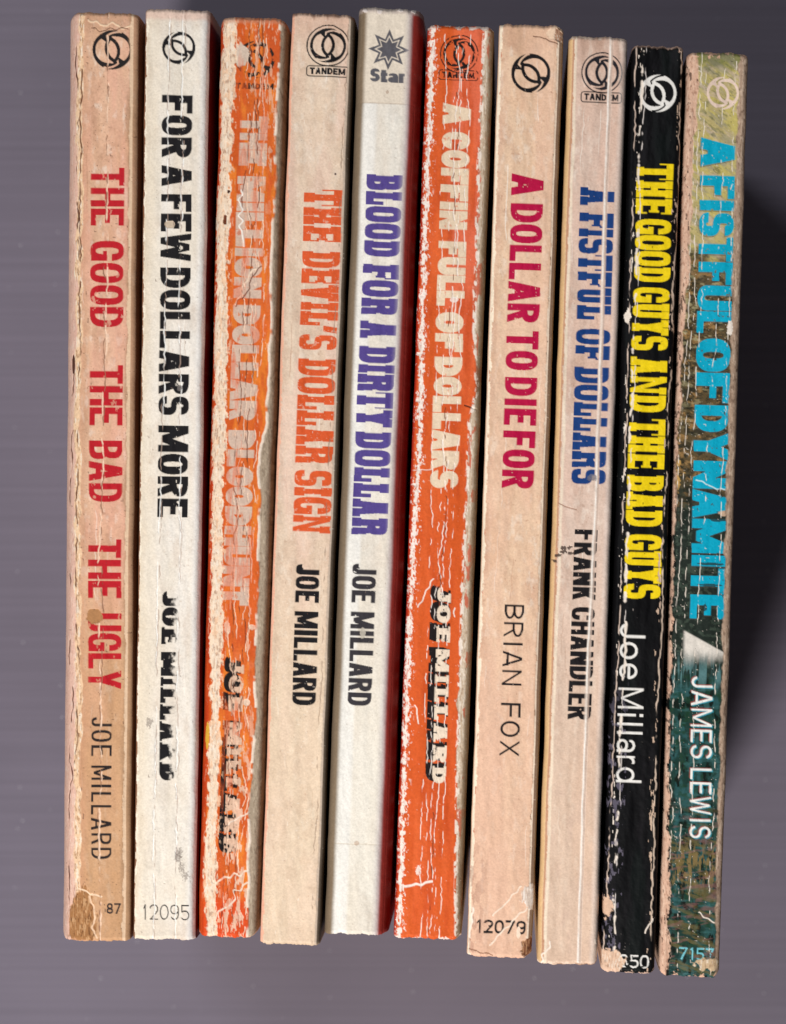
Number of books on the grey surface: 10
